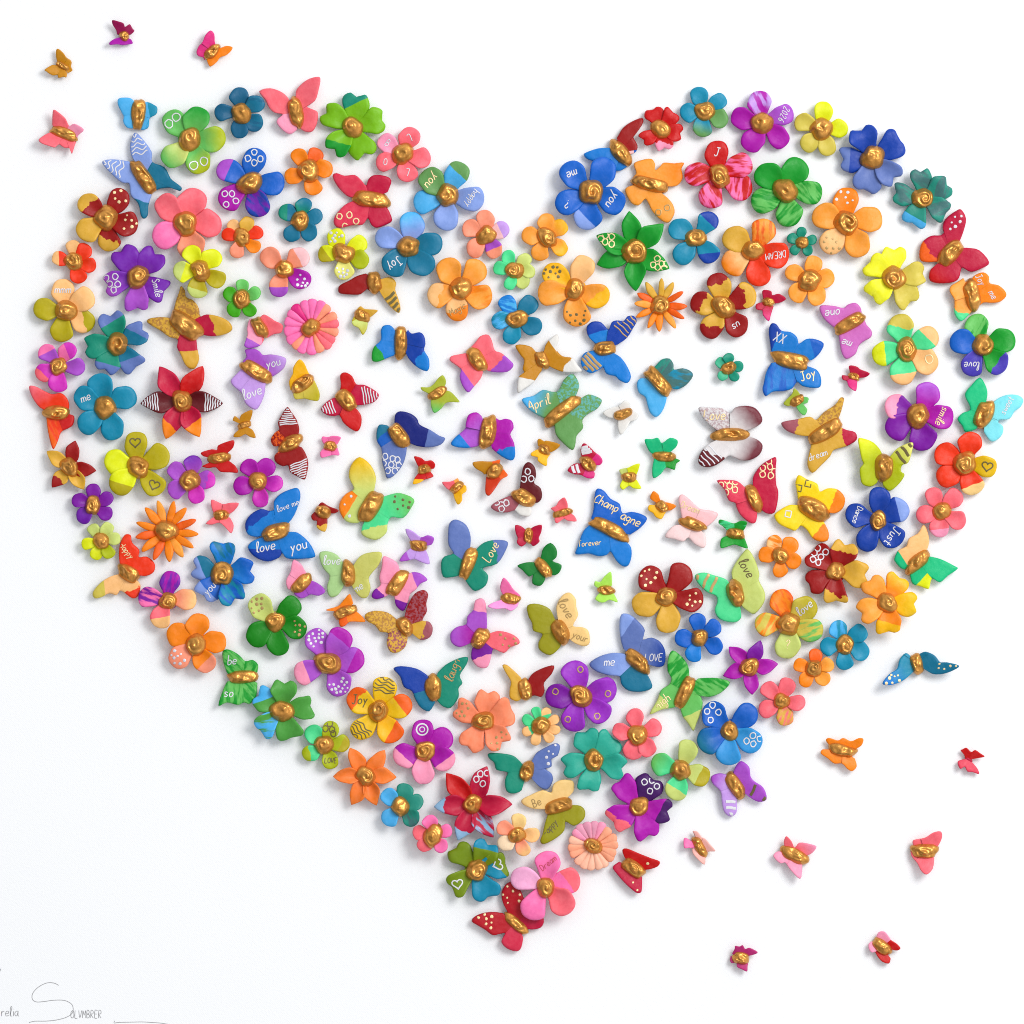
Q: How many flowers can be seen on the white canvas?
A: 97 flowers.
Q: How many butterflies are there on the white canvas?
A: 96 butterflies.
